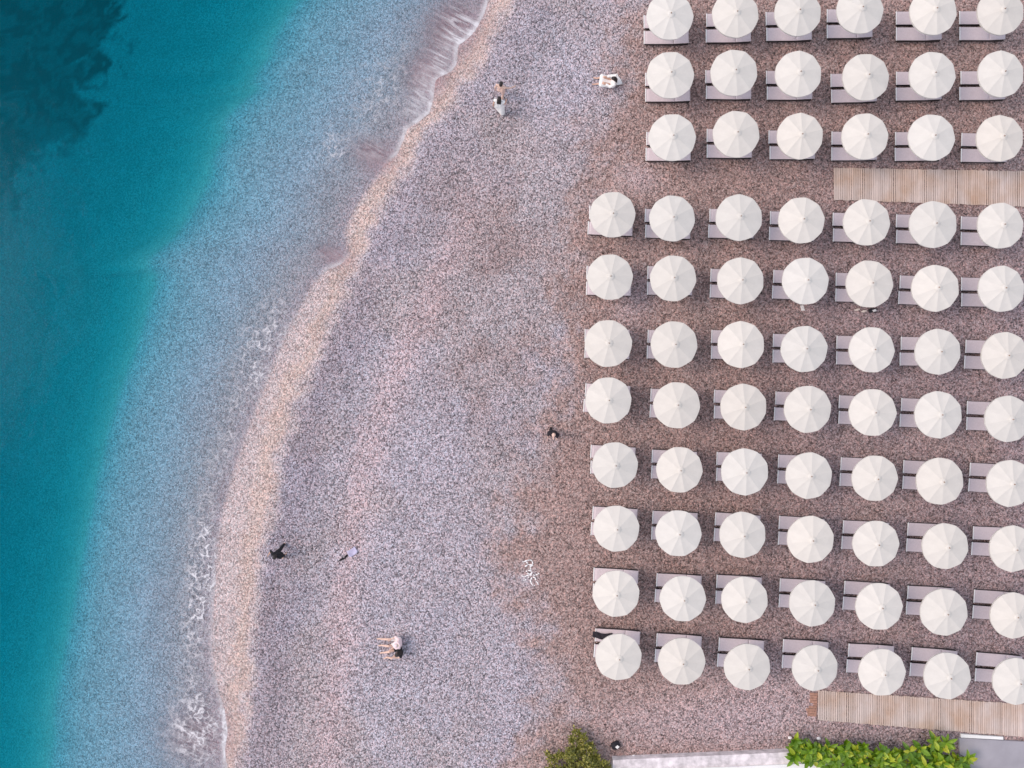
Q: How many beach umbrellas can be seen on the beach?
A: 74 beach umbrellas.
